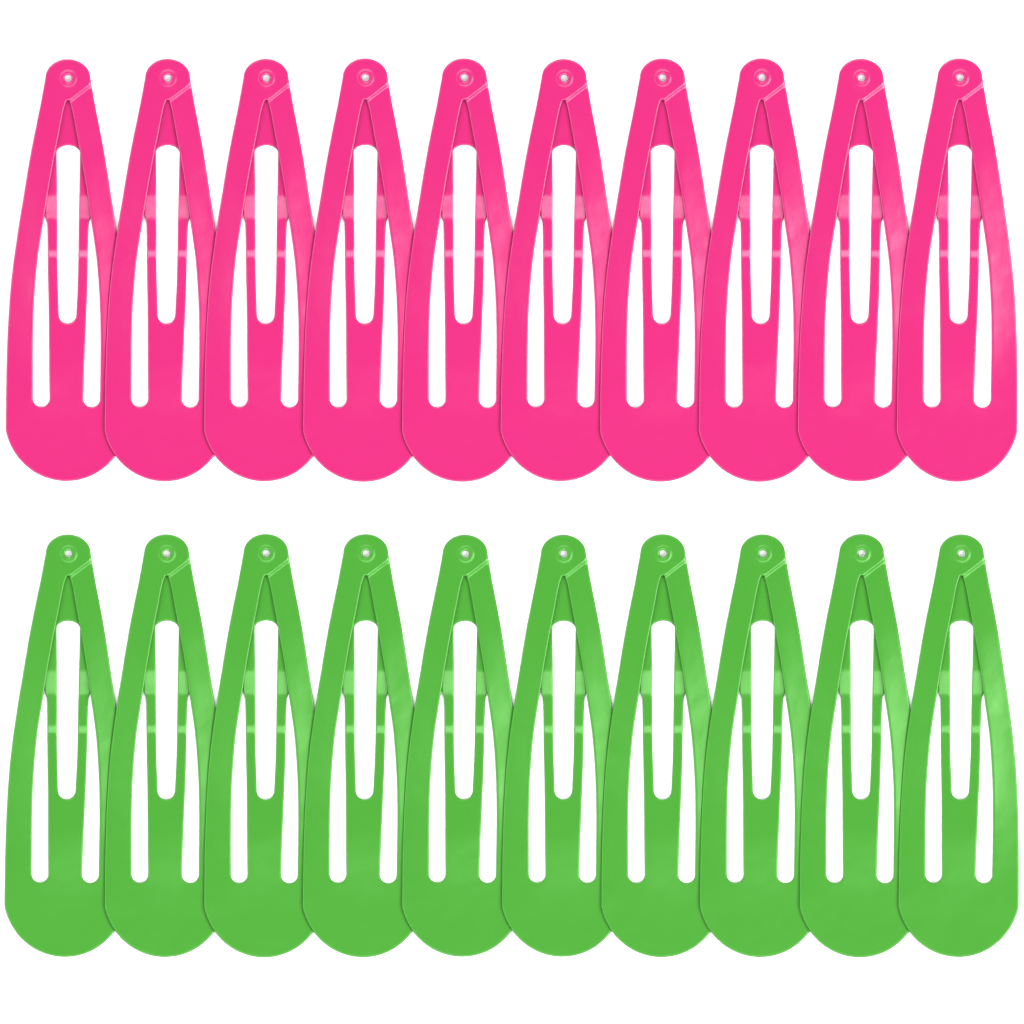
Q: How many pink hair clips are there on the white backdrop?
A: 10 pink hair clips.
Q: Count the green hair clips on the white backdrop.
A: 10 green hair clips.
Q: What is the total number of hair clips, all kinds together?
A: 20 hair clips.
